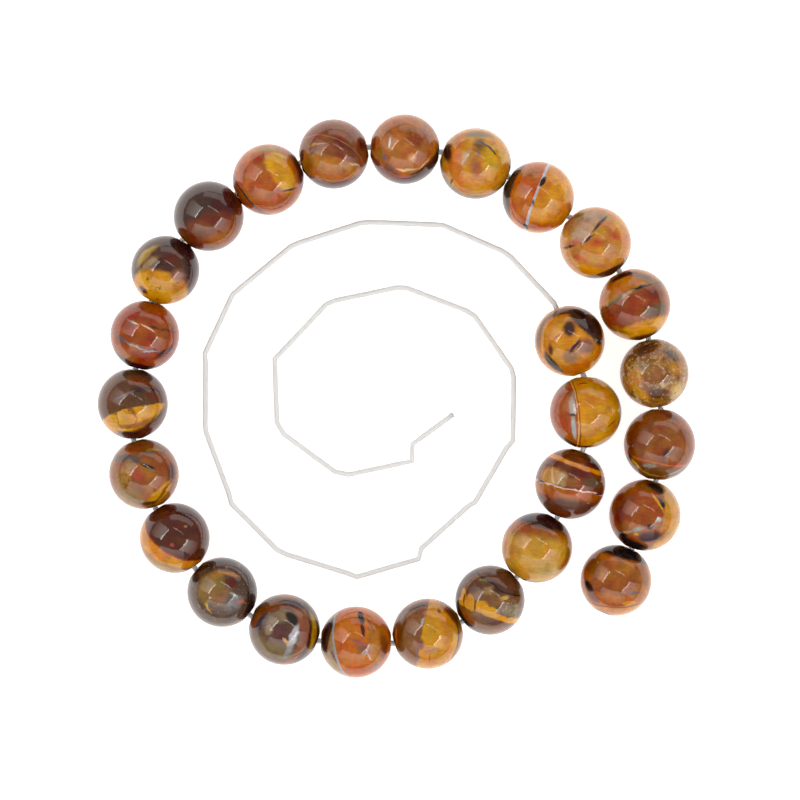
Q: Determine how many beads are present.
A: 26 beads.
